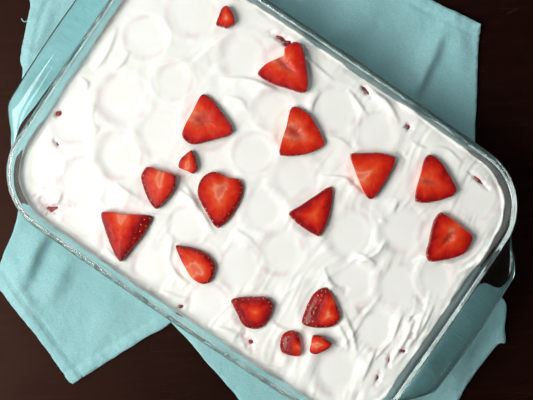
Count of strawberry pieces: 17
